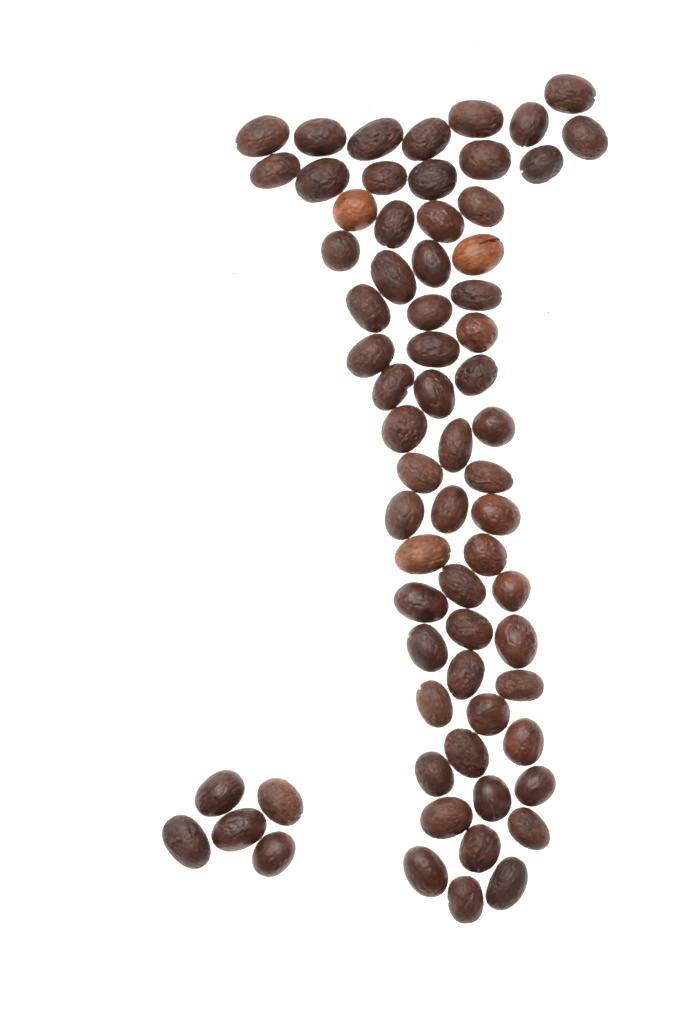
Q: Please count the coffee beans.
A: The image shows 67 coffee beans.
